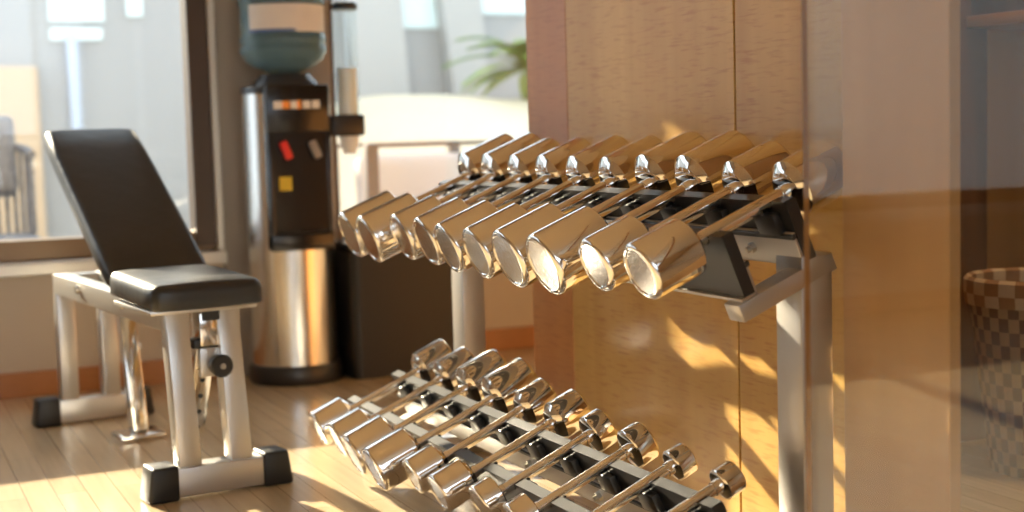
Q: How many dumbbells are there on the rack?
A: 20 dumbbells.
